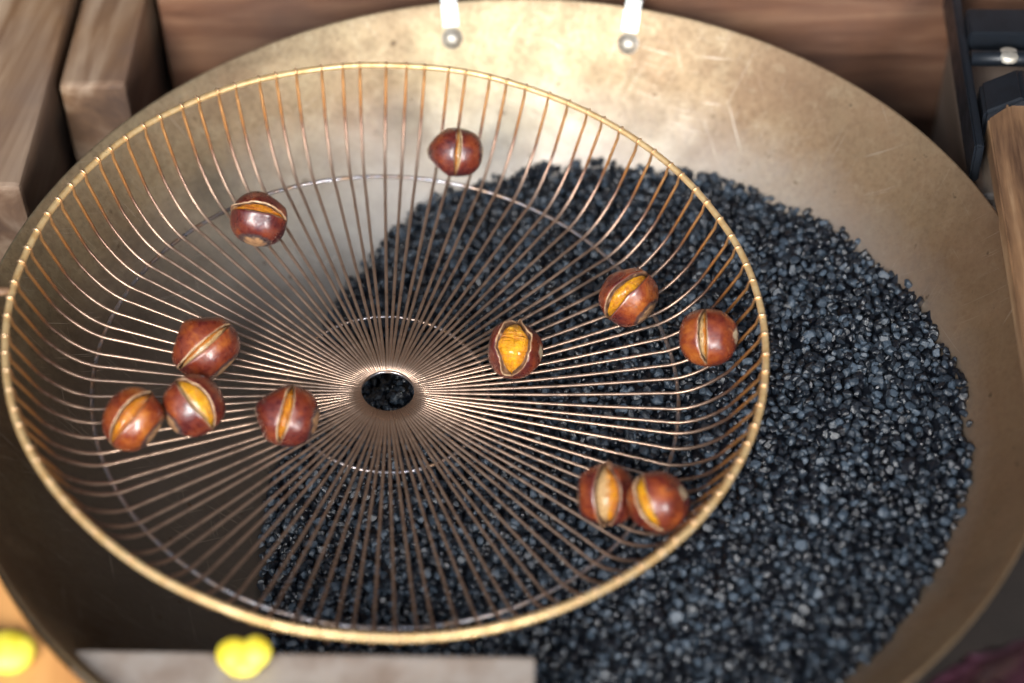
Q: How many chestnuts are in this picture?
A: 11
